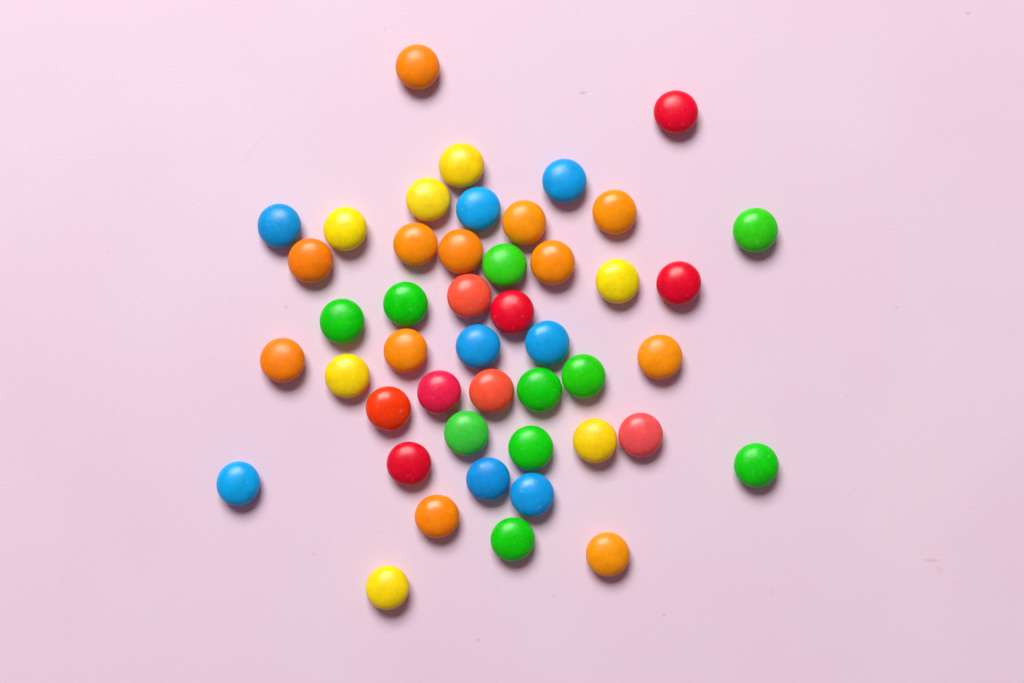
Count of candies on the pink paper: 46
